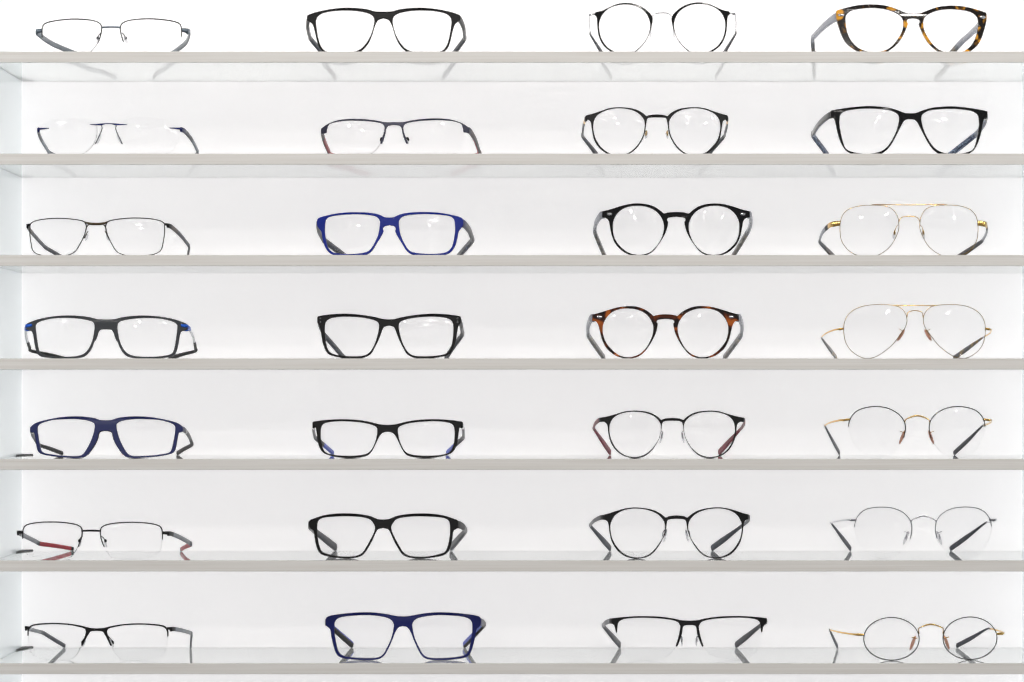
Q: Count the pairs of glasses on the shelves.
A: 28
